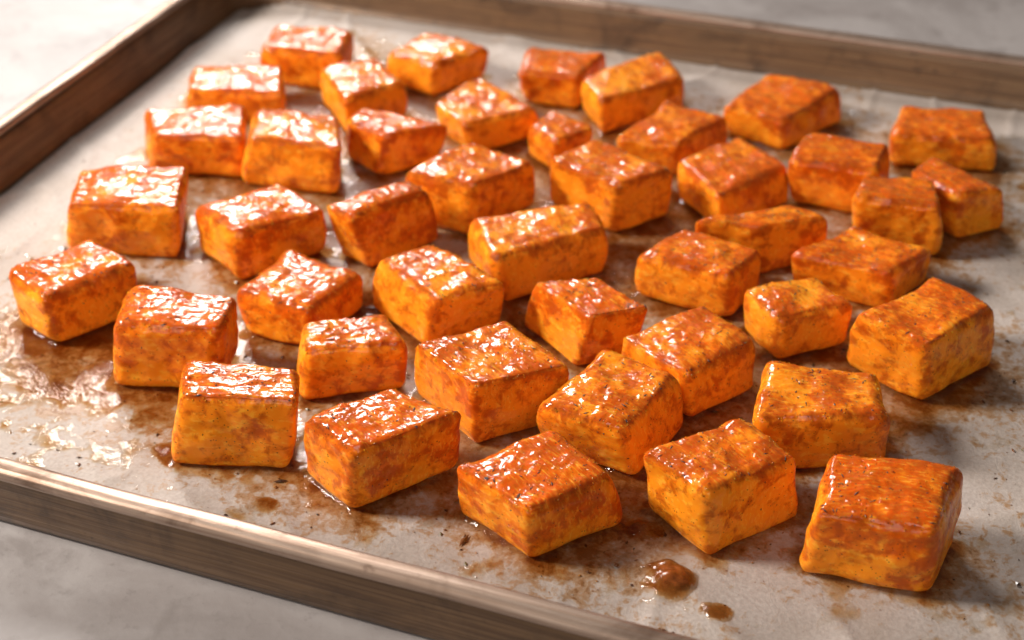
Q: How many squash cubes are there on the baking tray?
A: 44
